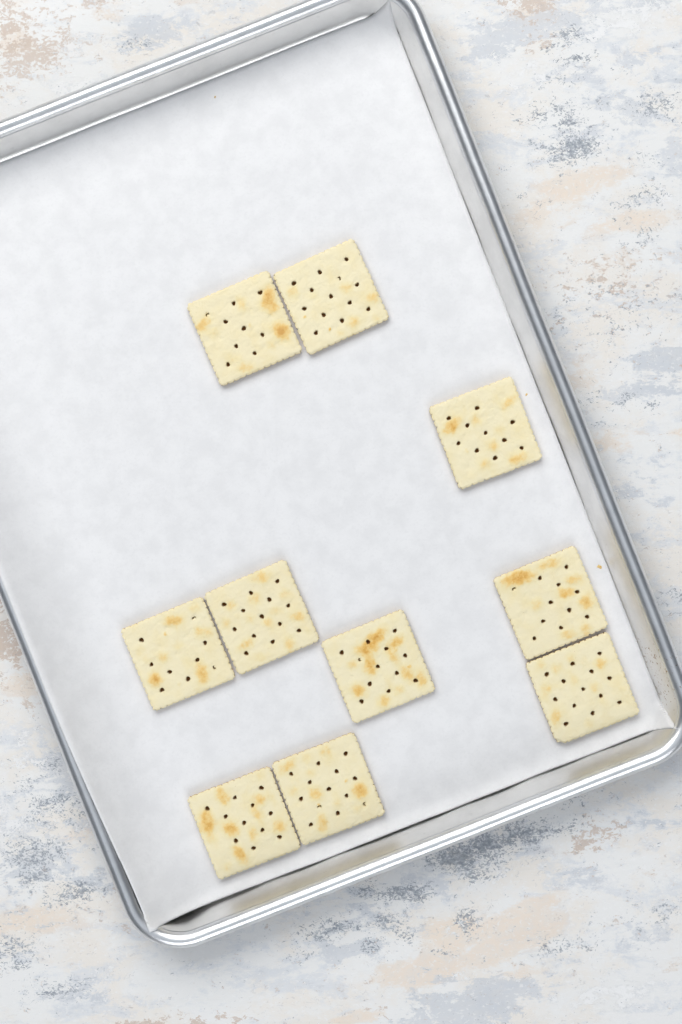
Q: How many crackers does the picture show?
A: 10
